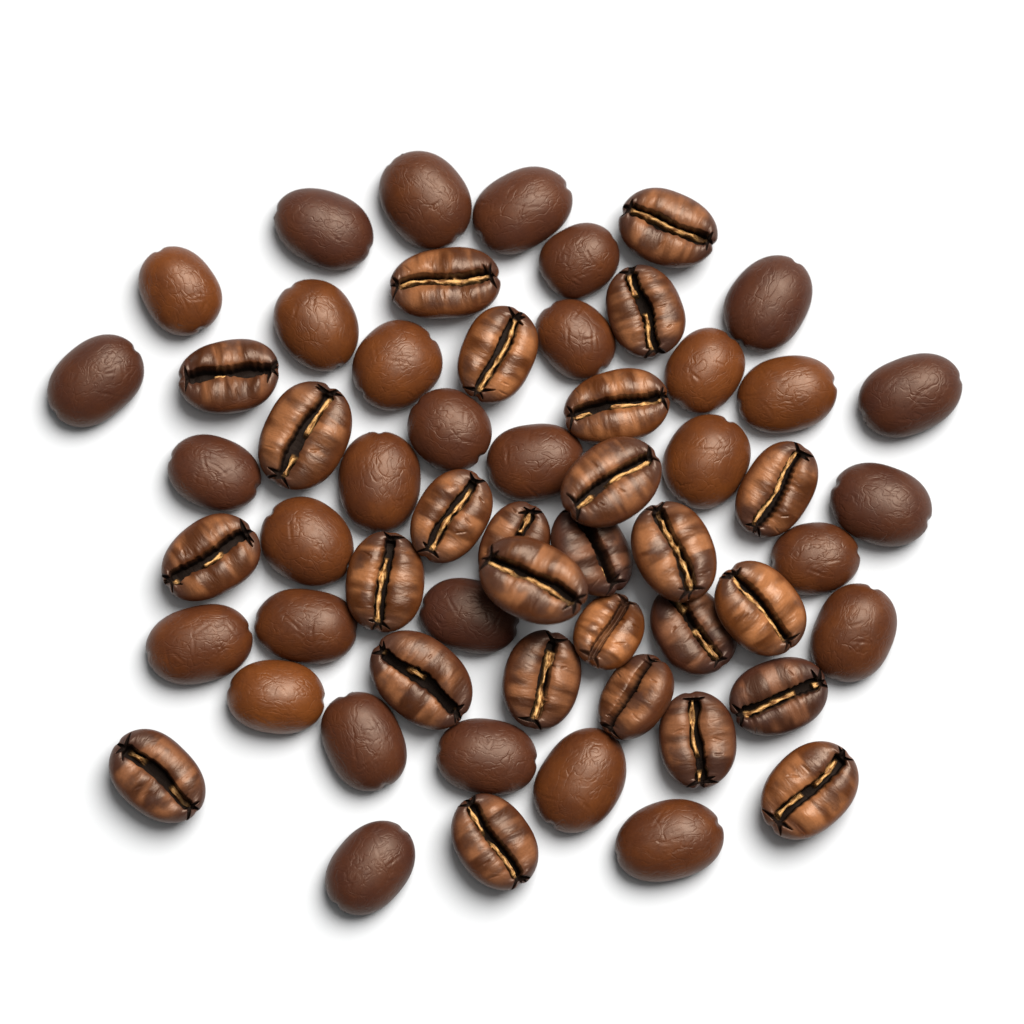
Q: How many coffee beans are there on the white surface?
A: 58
